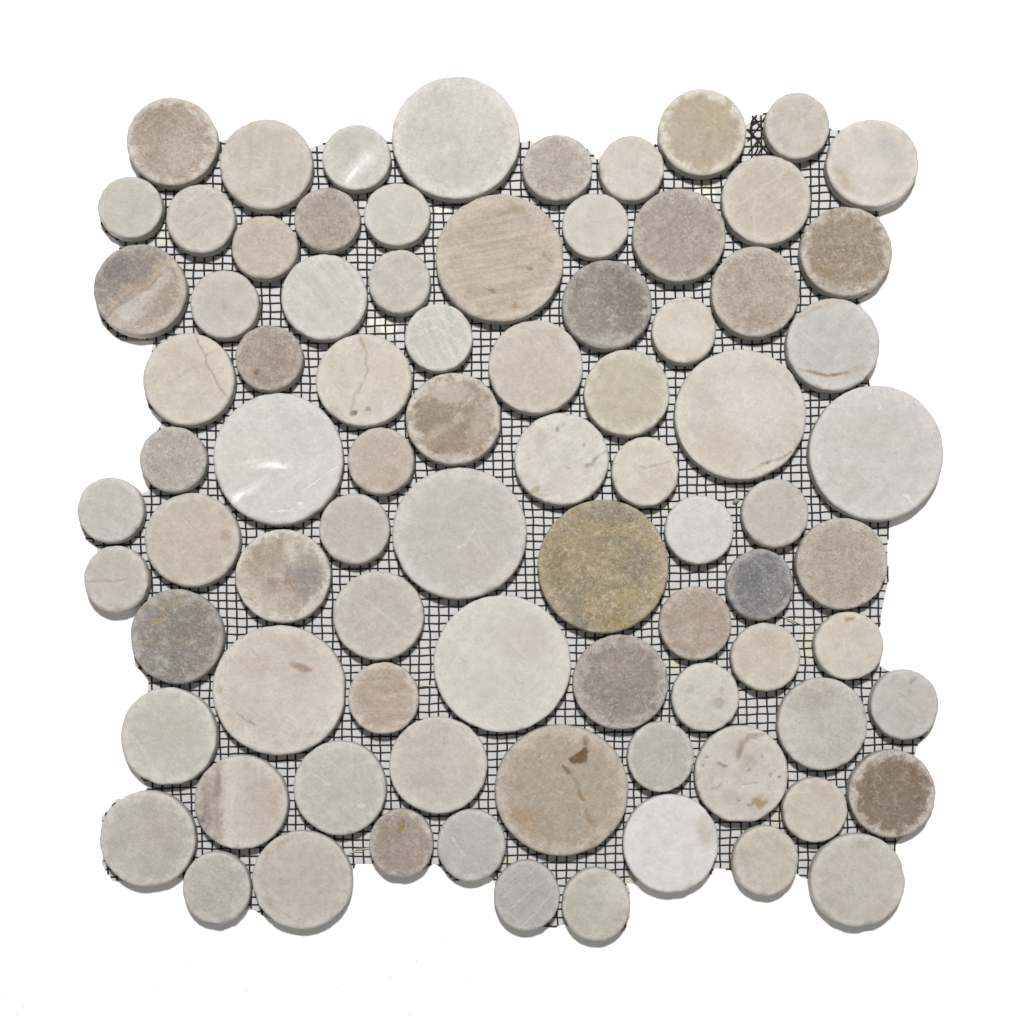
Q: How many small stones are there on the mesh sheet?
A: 38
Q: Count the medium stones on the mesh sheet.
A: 35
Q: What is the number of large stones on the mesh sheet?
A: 10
